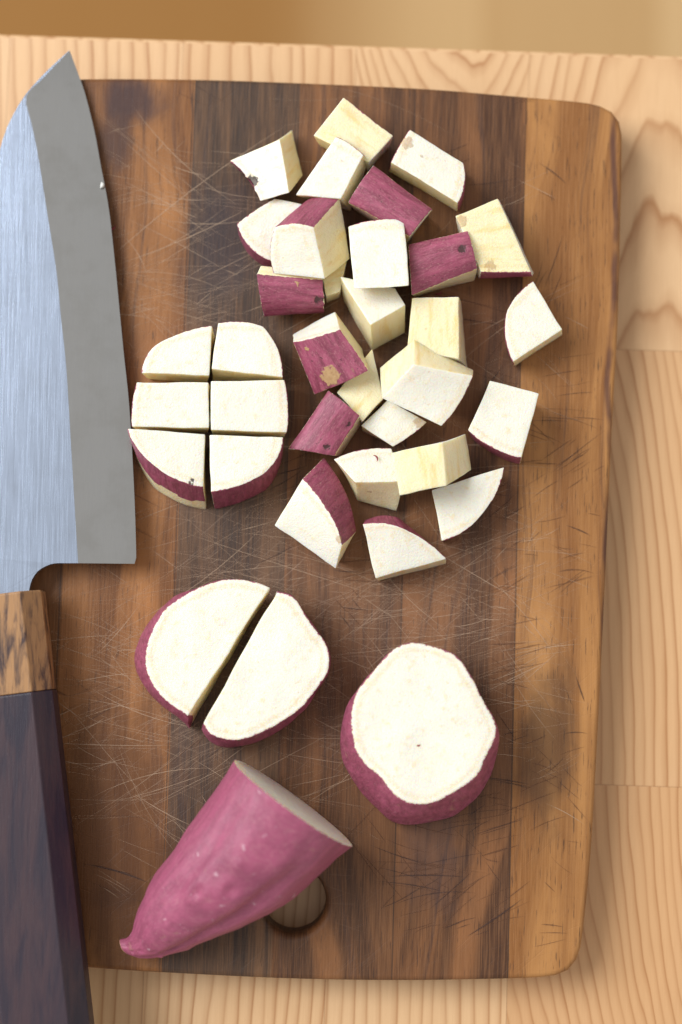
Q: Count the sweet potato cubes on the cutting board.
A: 32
